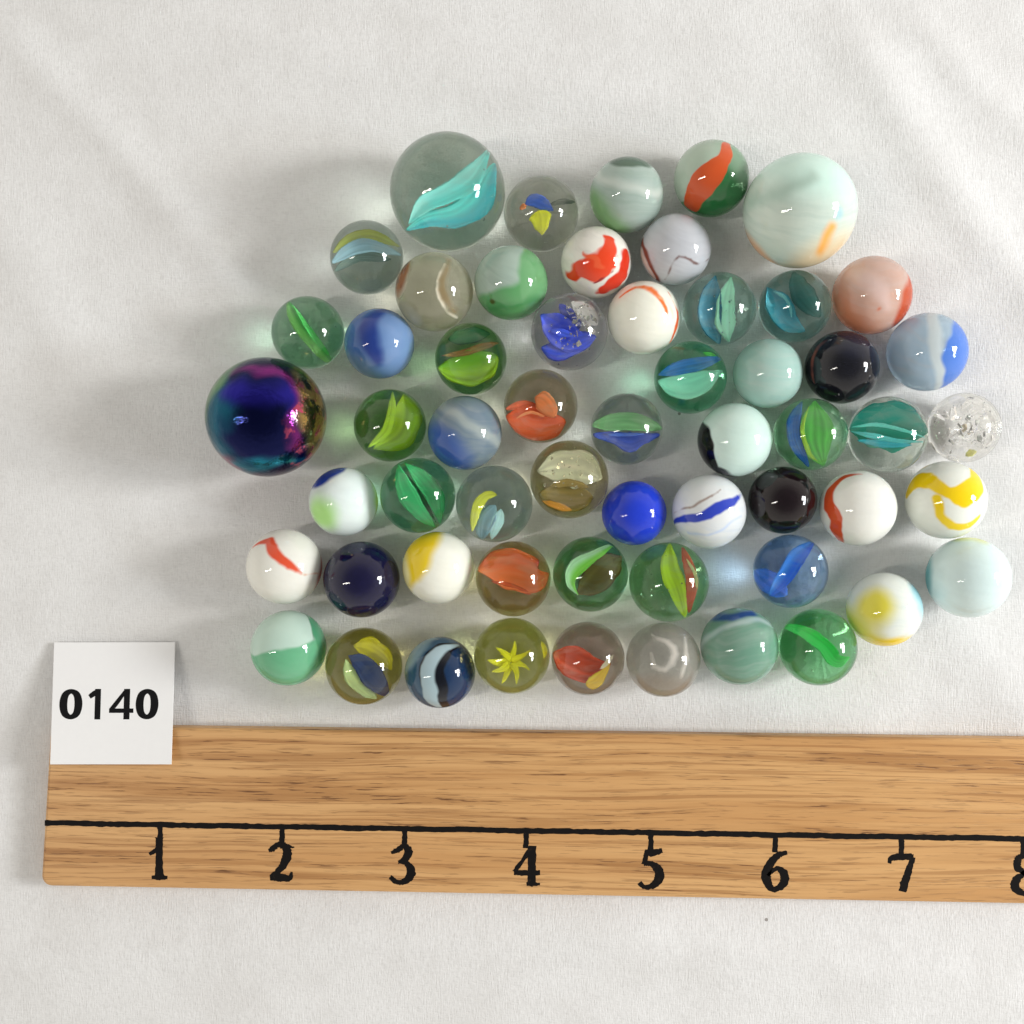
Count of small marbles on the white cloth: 54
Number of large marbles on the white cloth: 3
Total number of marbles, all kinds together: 57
